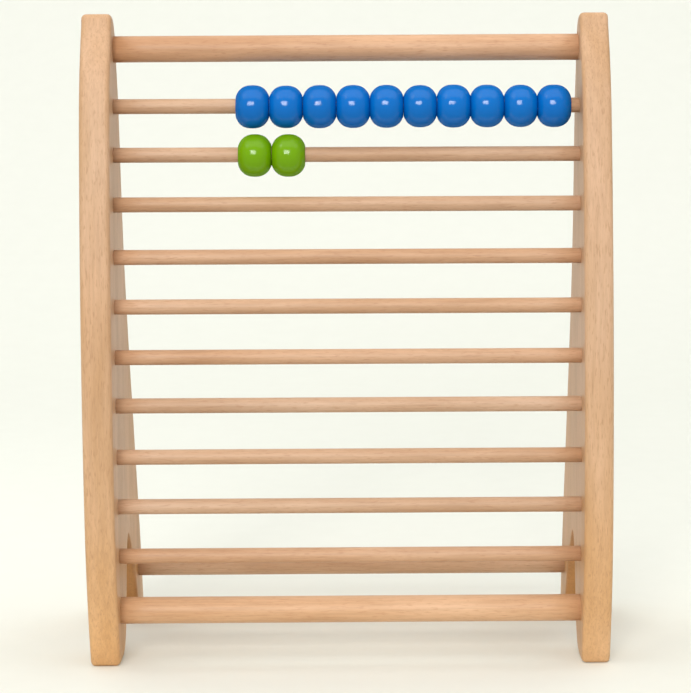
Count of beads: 12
